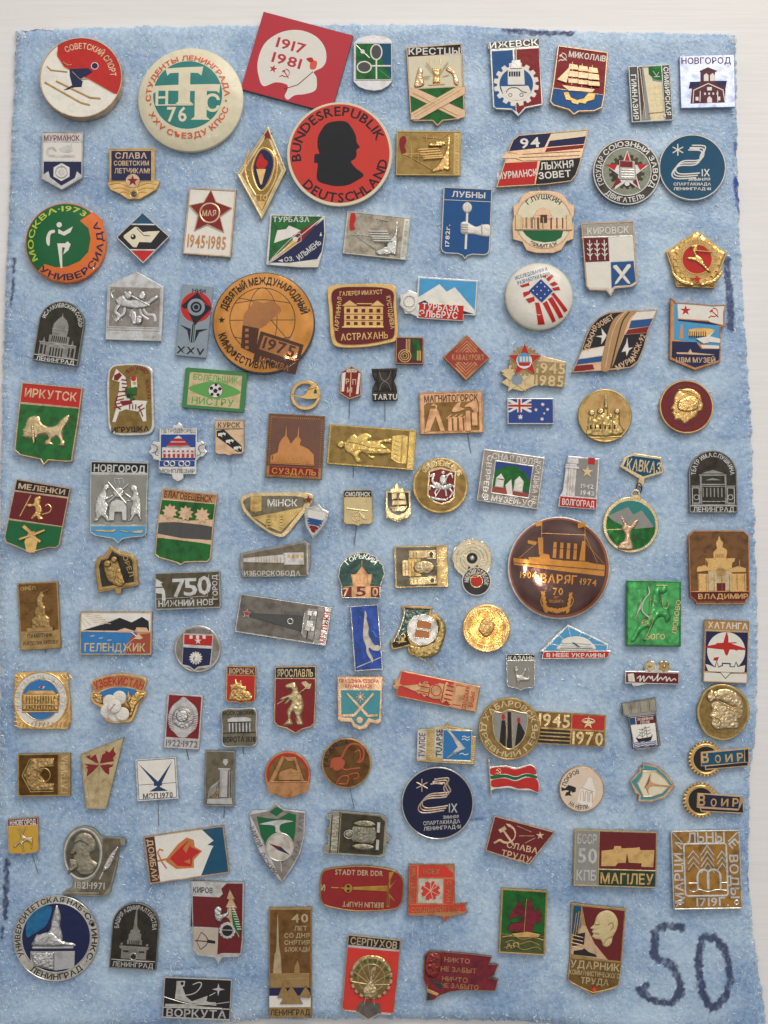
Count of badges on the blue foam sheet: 128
